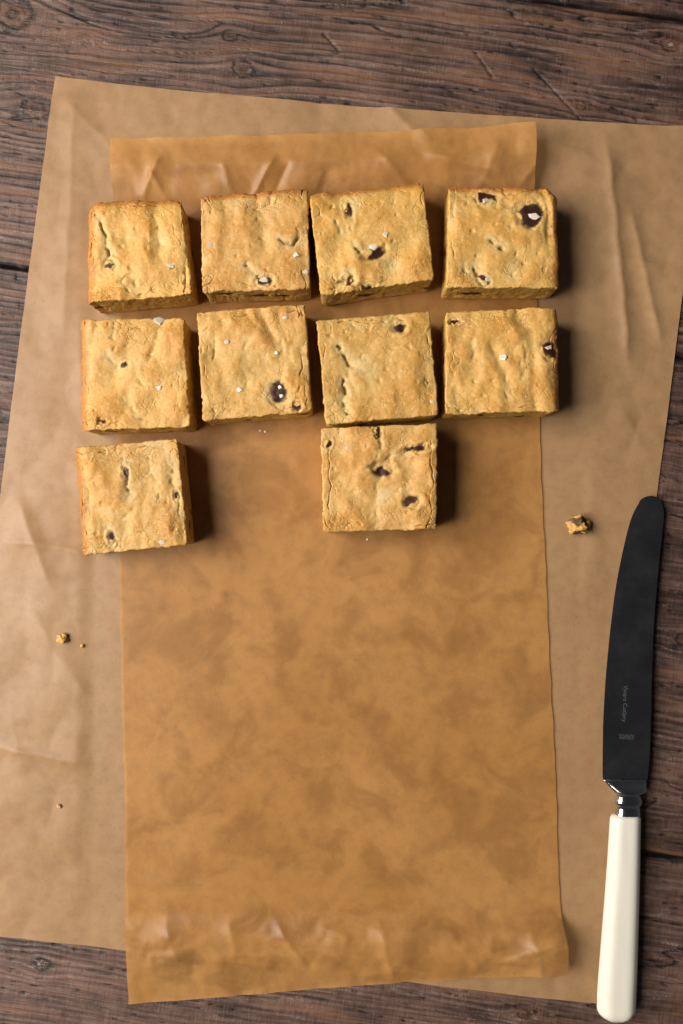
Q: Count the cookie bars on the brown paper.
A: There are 10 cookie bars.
